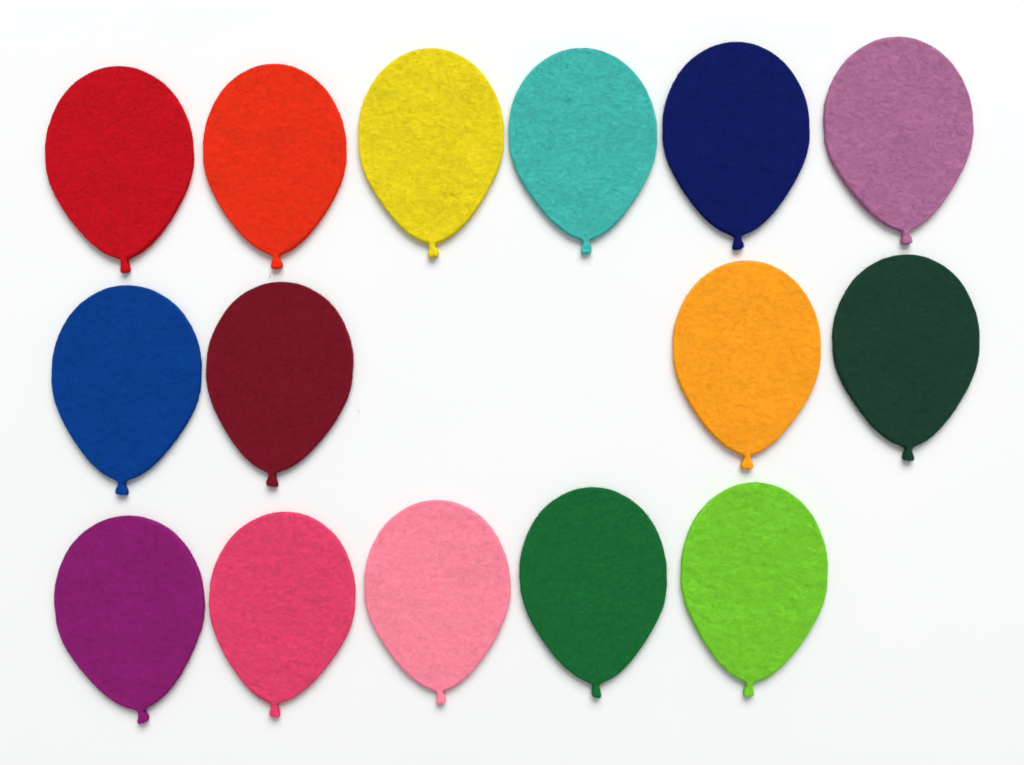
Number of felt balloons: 15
